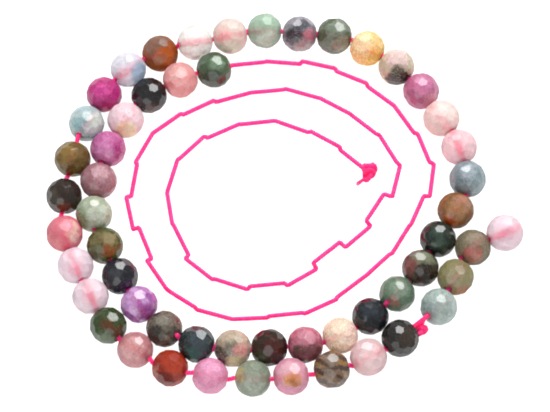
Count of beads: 54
